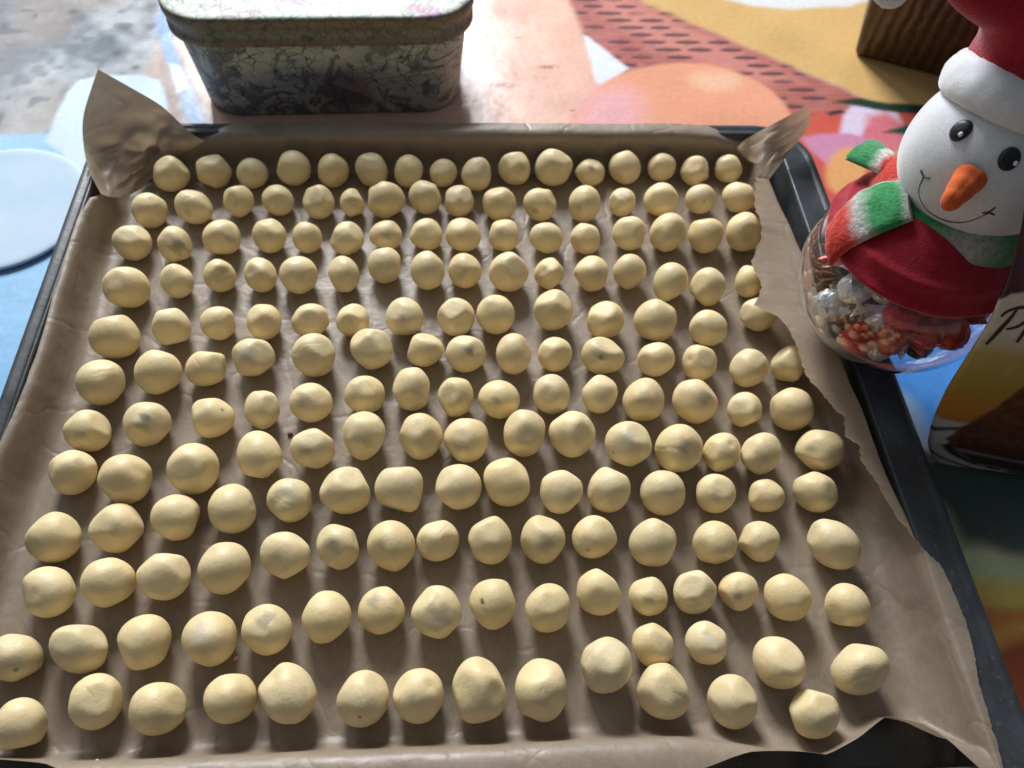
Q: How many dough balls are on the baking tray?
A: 186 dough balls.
